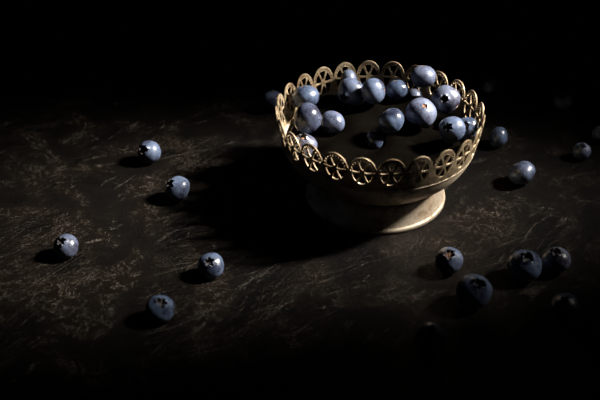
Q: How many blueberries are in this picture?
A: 34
